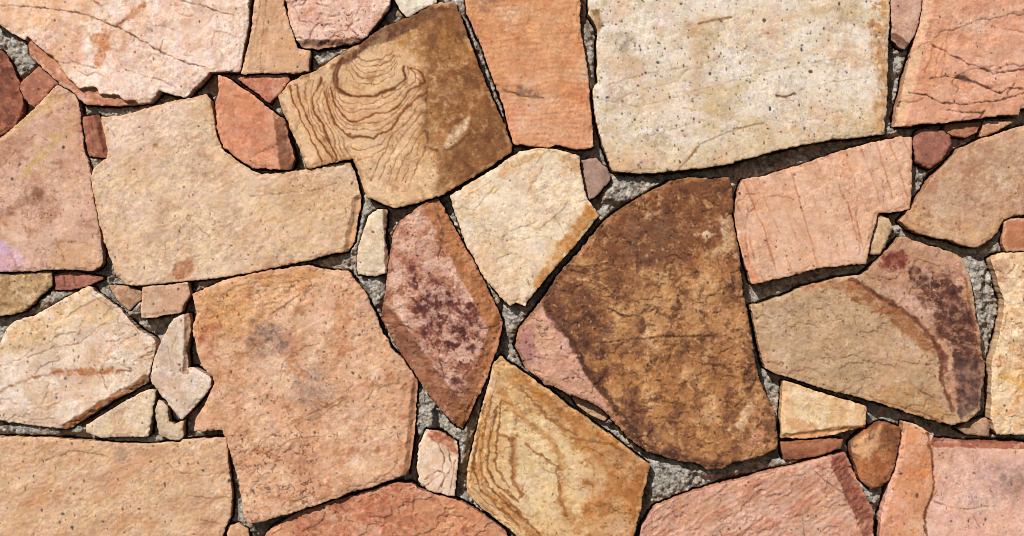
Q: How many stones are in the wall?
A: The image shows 51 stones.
